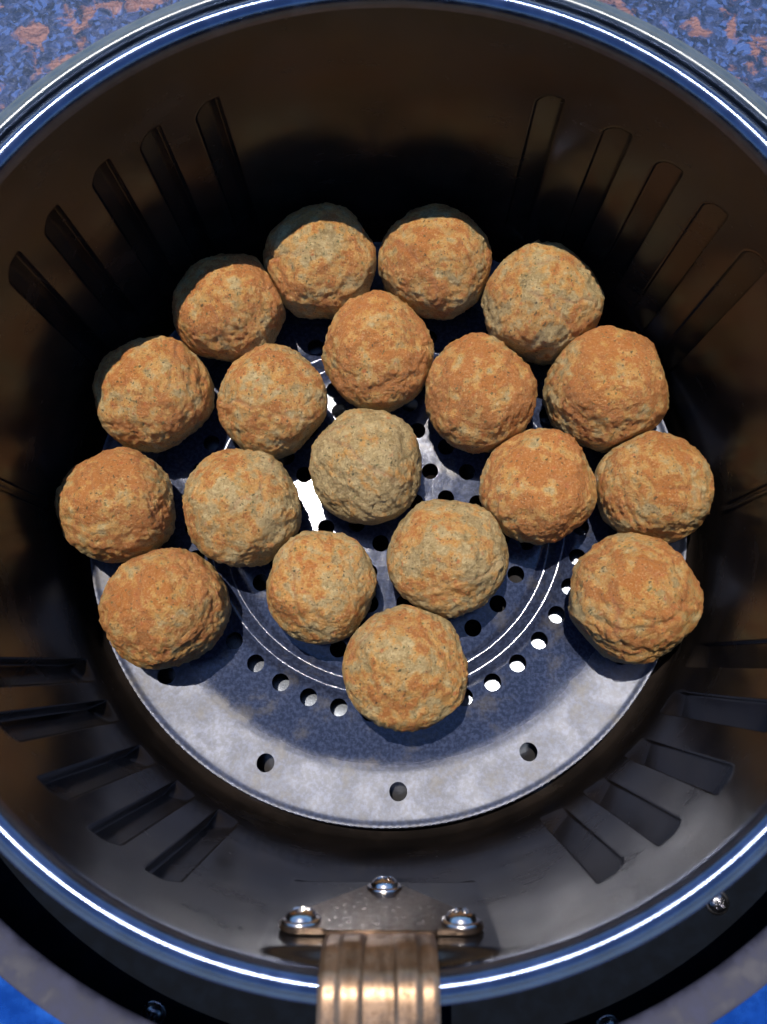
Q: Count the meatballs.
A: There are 19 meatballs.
